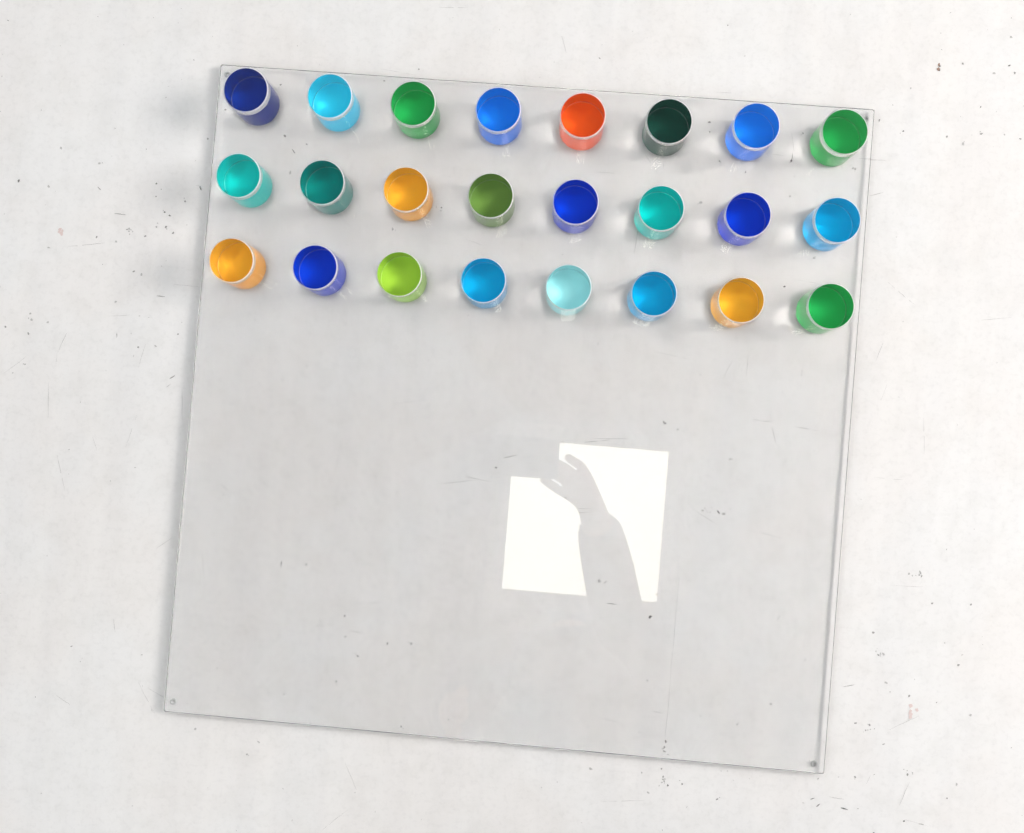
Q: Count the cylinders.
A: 24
